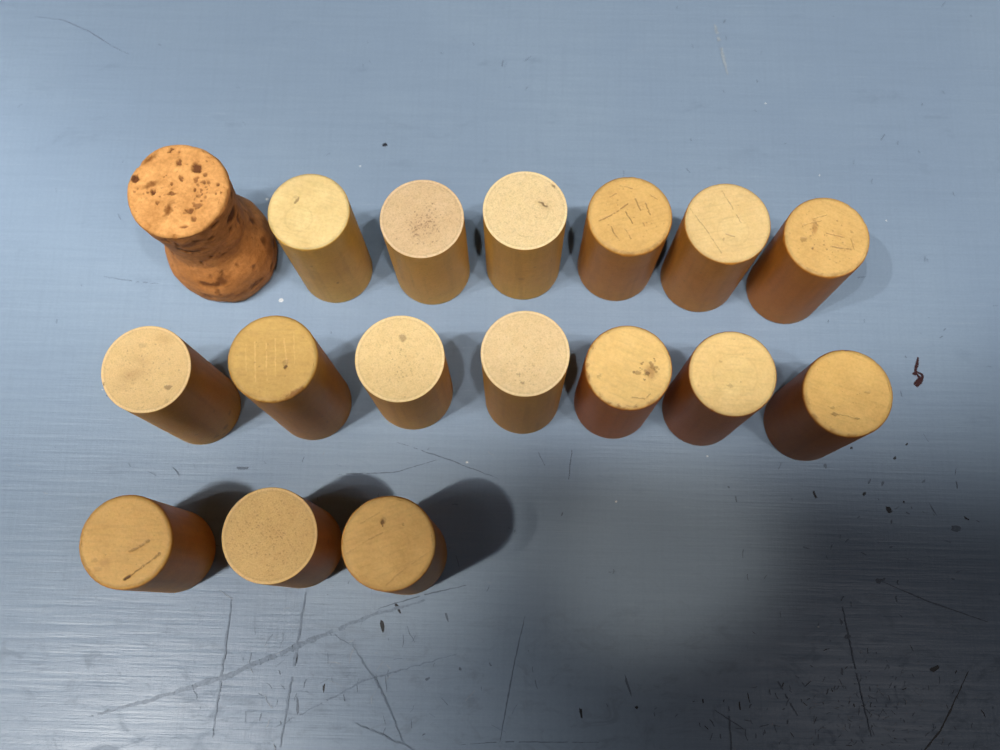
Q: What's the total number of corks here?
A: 17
